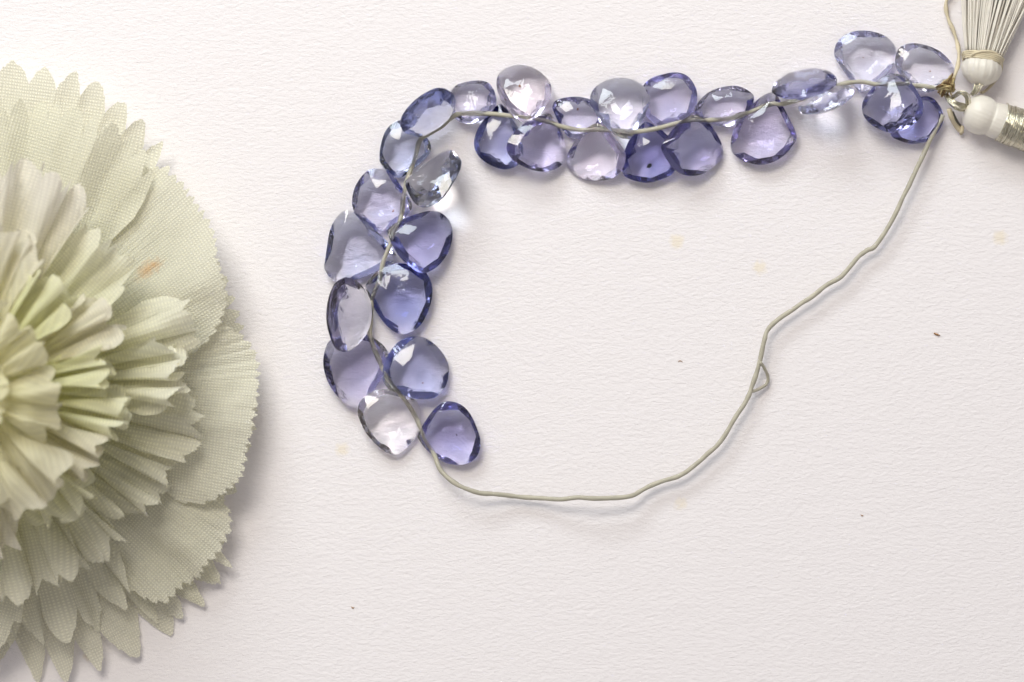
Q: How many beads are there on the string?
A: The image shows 30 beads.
